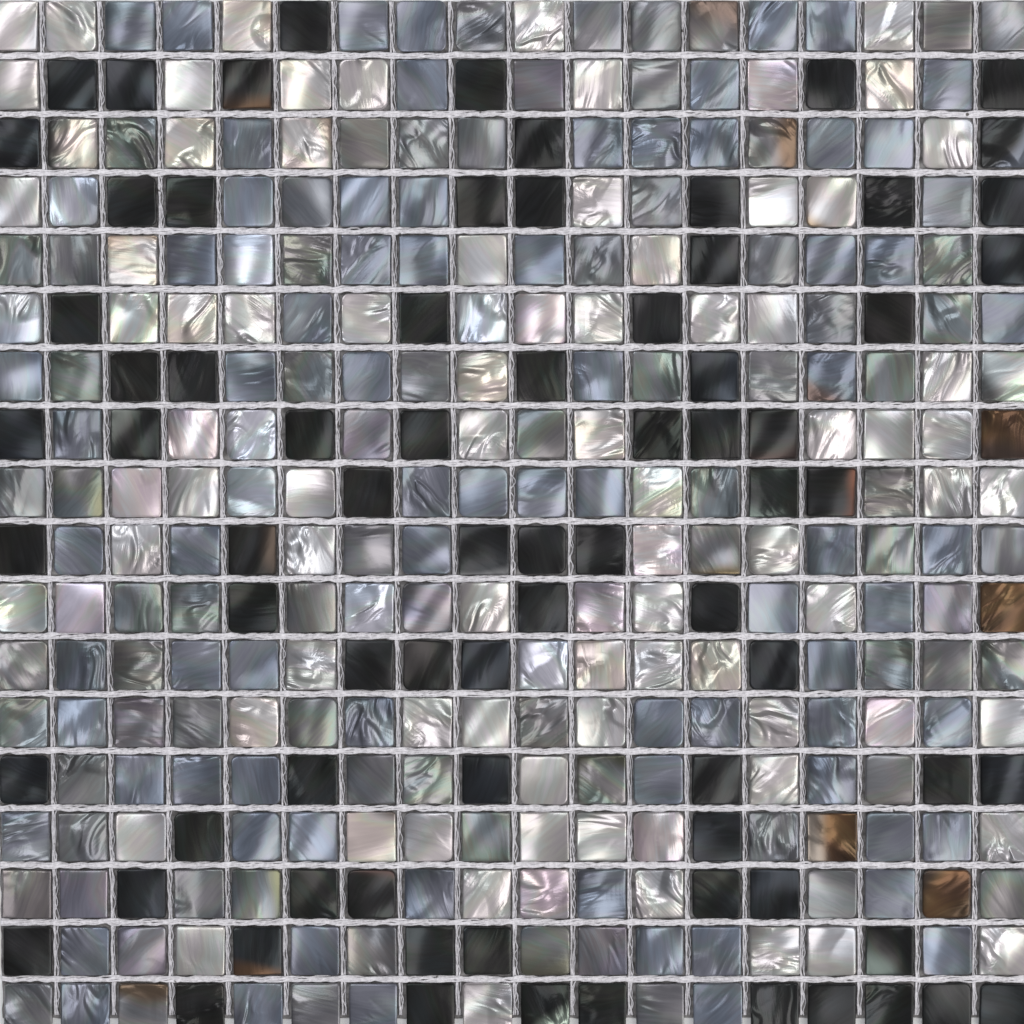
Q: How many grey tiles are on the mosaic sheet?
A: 152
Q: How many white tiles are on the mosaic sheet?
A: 92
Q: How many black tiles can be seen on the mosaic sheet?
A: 76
